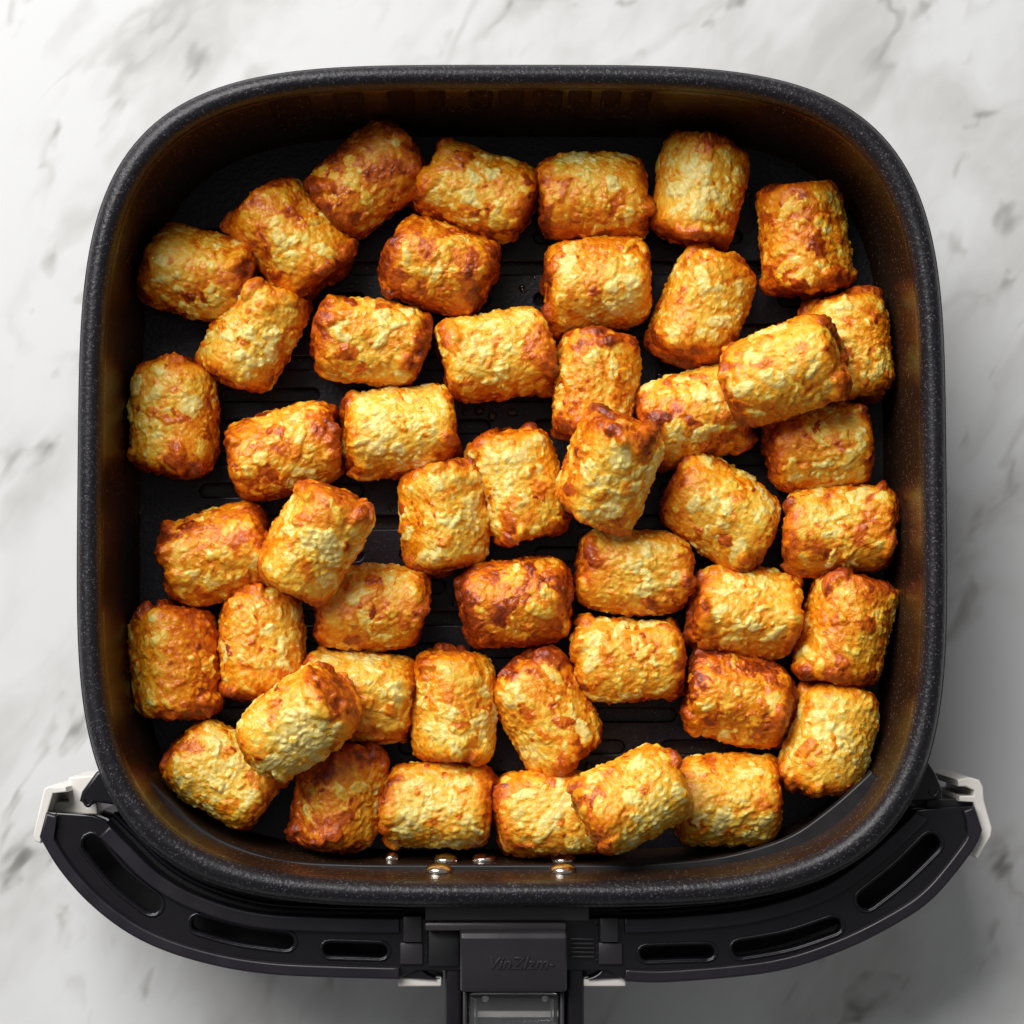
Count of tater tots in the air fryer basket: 48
